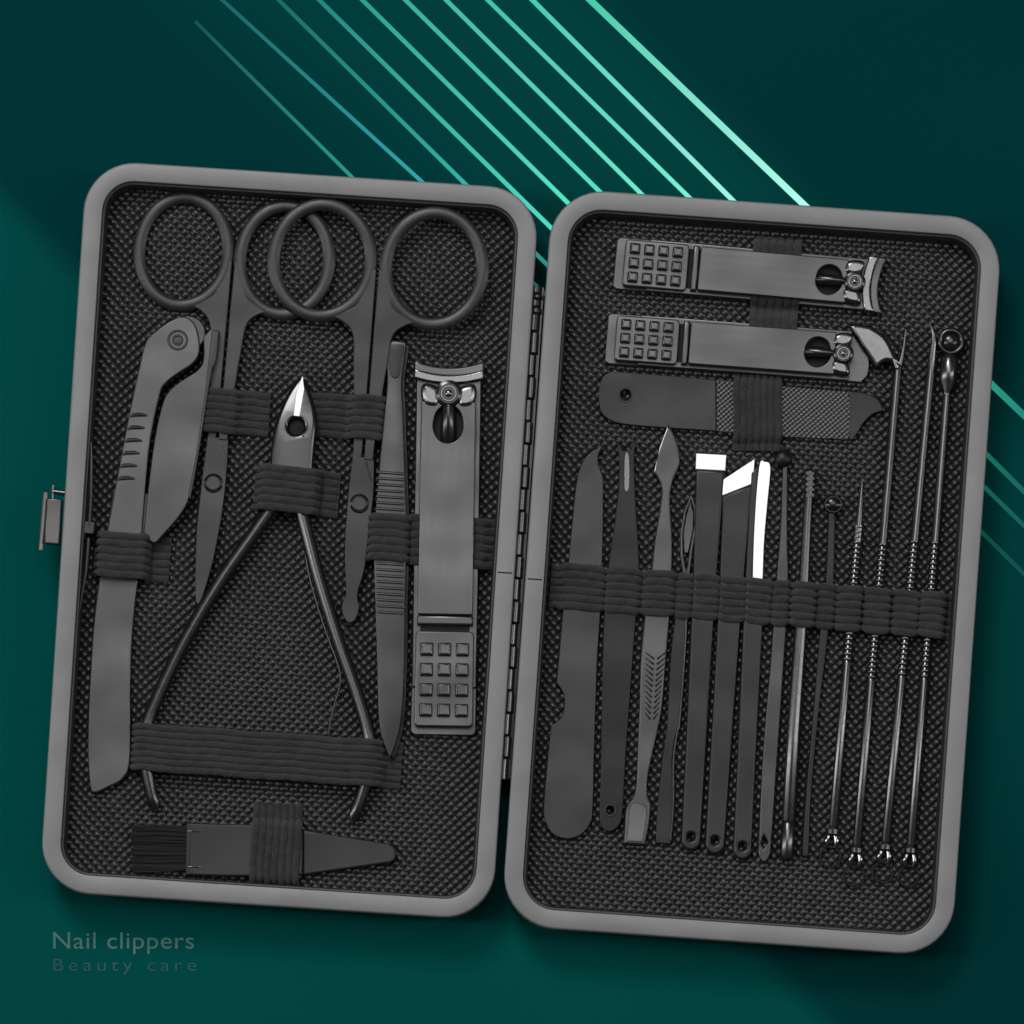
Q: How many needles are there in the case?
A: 4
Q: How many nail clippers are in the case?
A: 3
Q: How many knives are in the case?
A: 3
